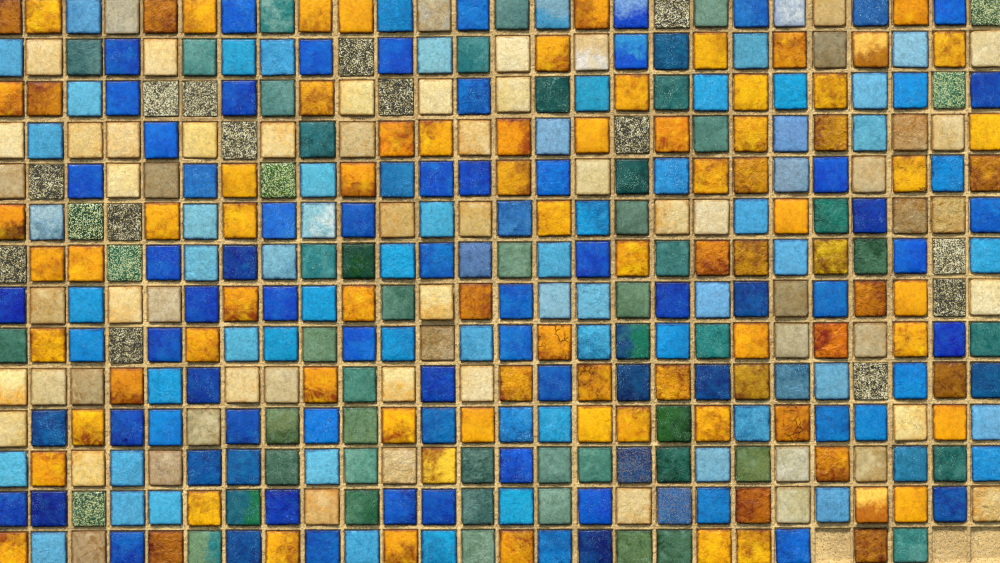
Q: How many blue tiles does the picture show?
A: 147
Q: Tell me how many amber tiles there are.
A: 86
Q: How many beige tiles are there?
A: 61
